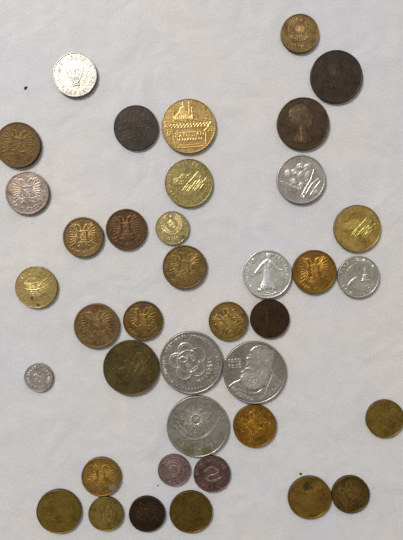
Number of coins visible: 39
